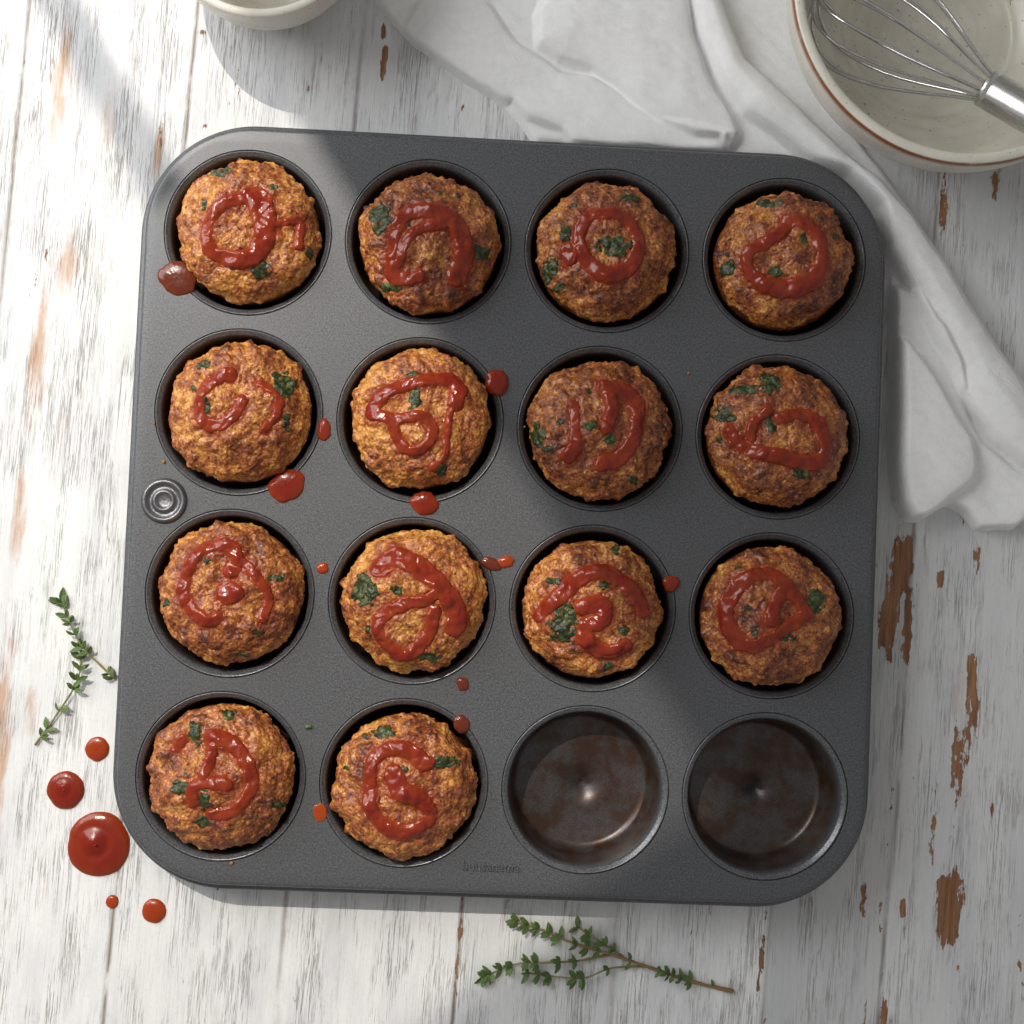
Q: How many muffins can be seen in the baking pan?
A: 14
